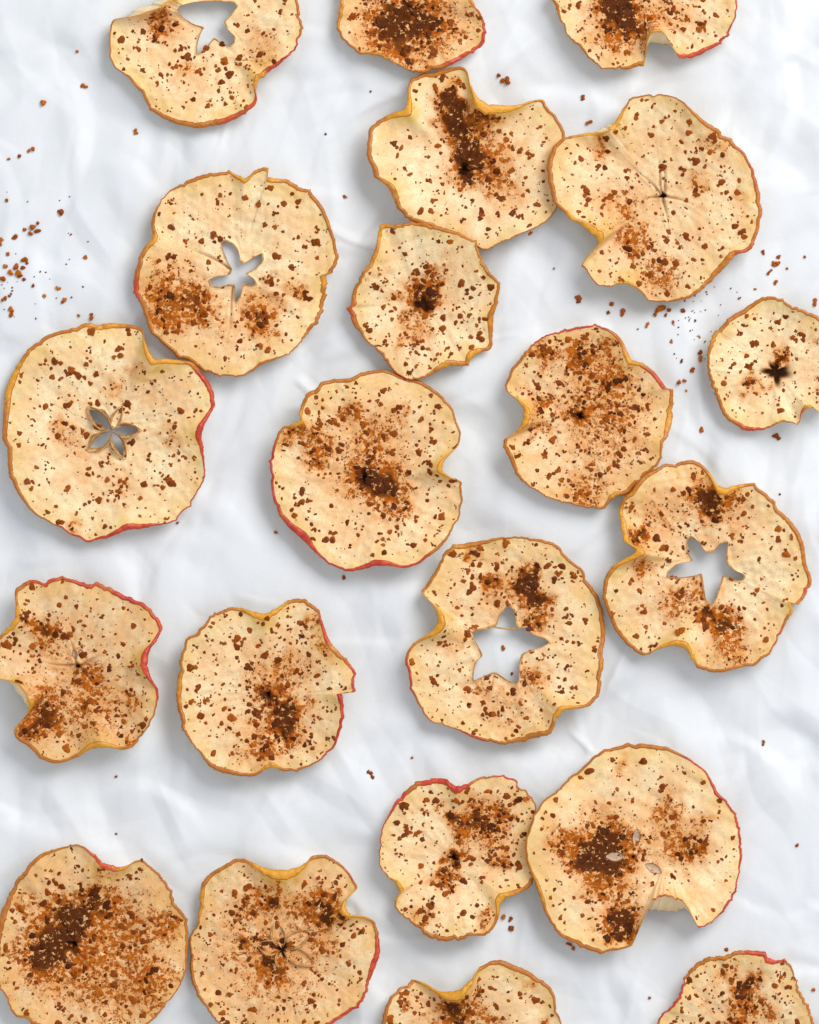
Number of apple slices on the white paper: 21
